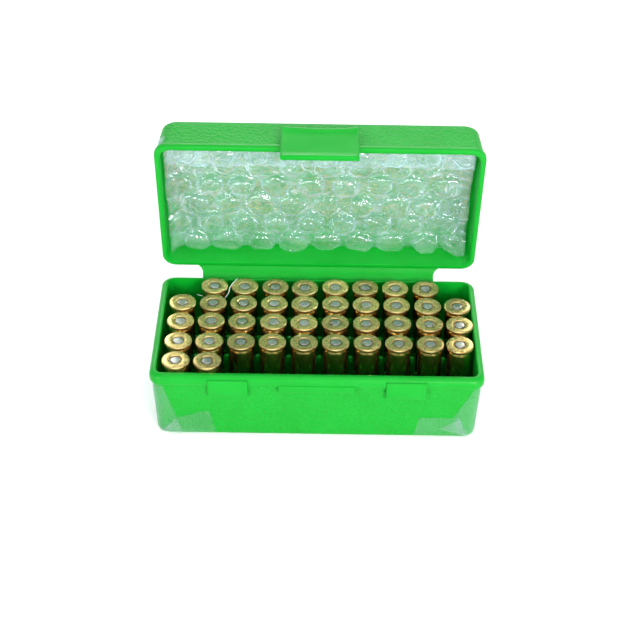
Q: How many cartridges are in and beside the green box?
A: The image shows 40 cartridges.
